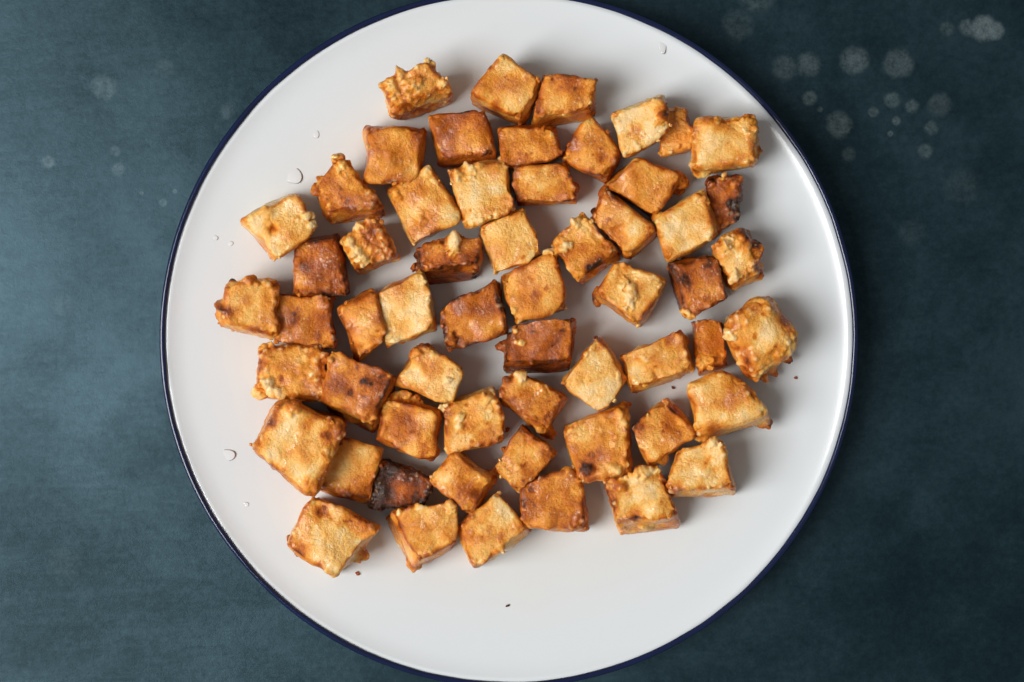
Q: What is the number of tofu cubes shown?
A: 58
